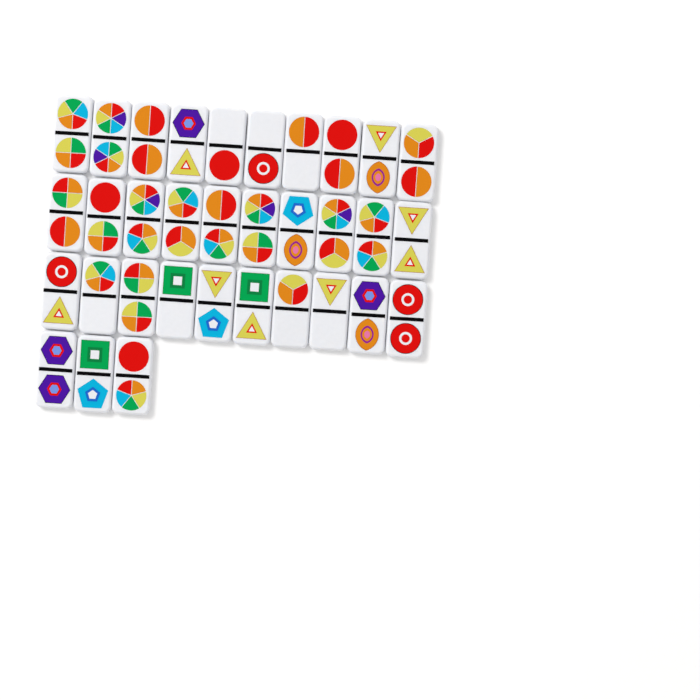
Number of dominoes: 33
